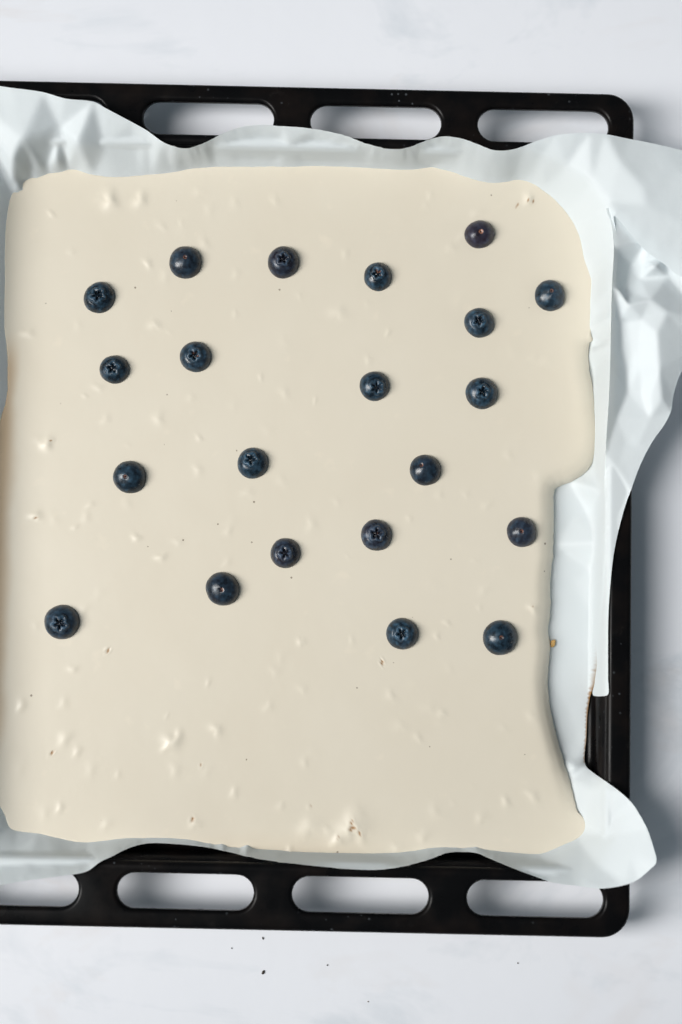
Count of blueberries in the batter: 21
